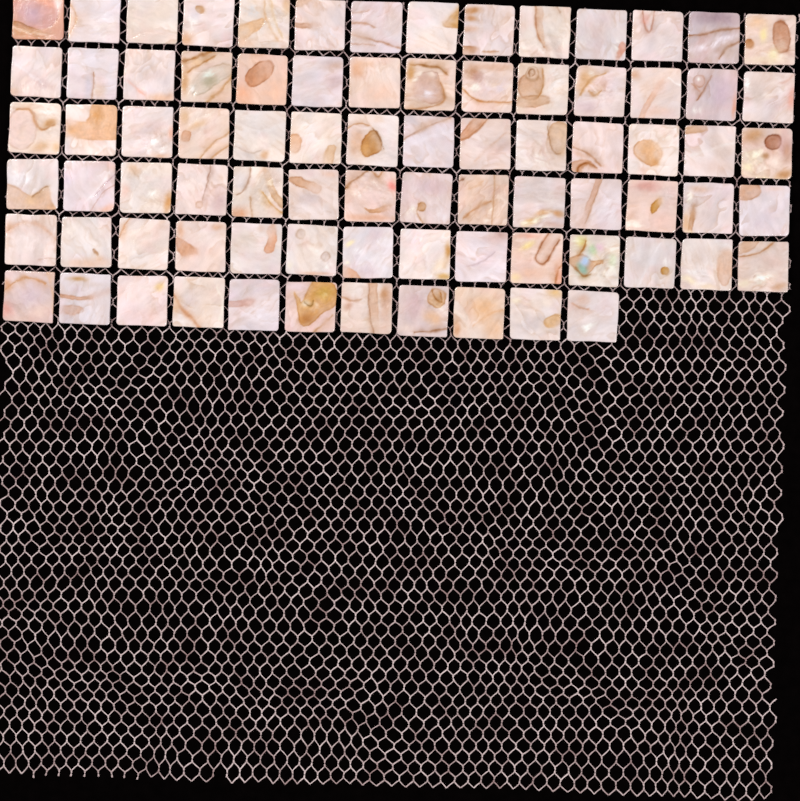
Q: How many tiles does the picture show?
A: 81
